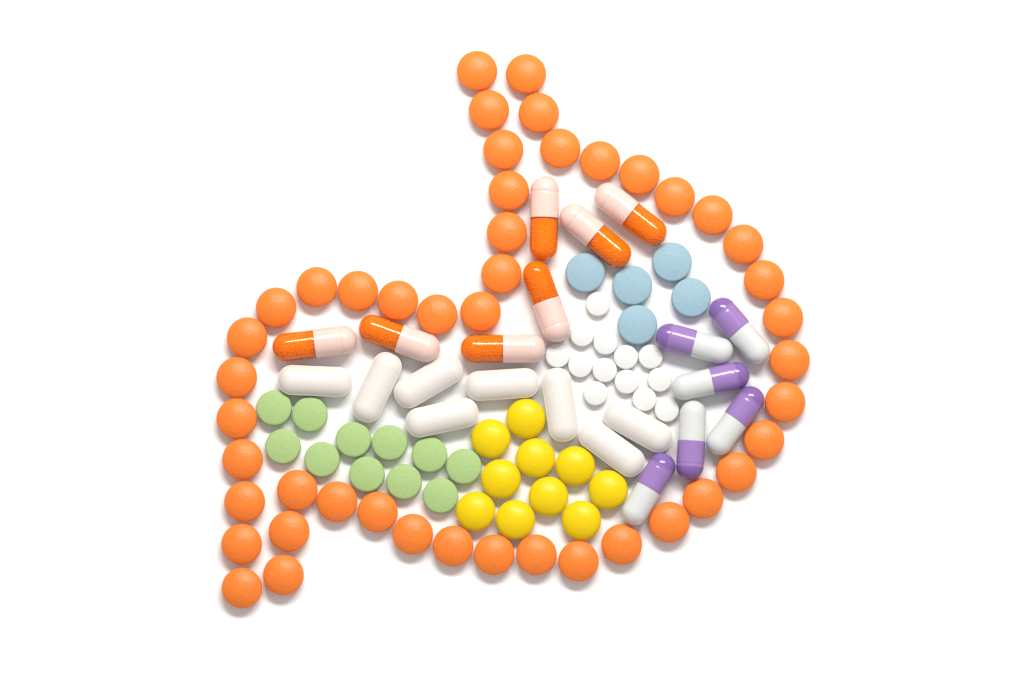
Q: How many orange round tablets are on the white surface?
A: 46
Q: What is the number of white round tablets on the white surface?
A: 13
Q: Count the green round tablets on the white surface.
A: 11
